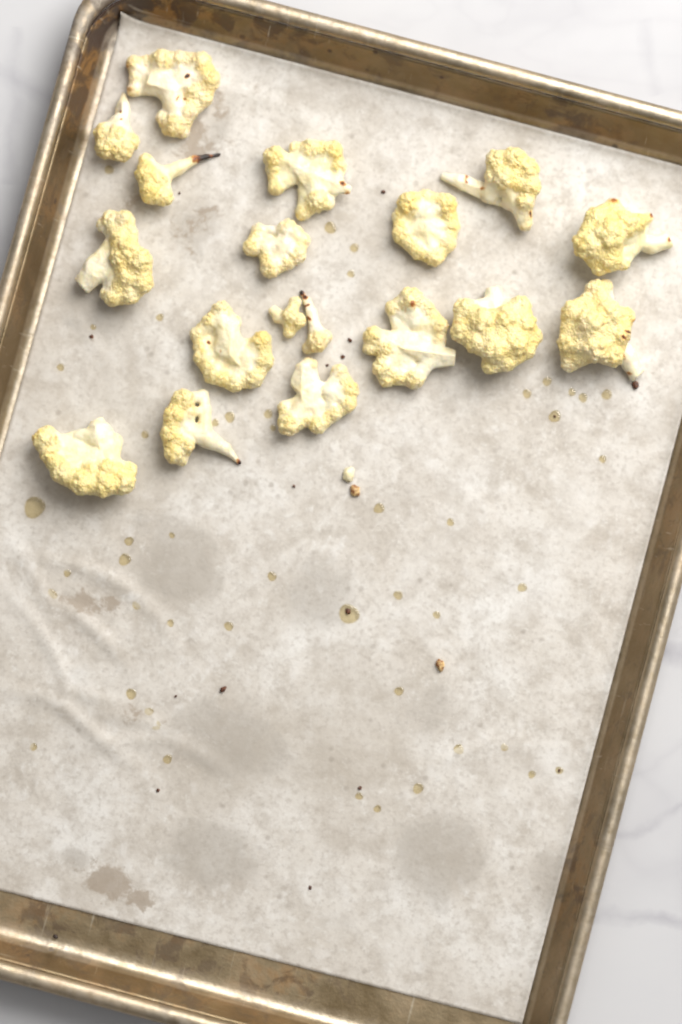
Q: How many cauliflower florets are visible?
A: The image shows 18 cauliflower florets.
